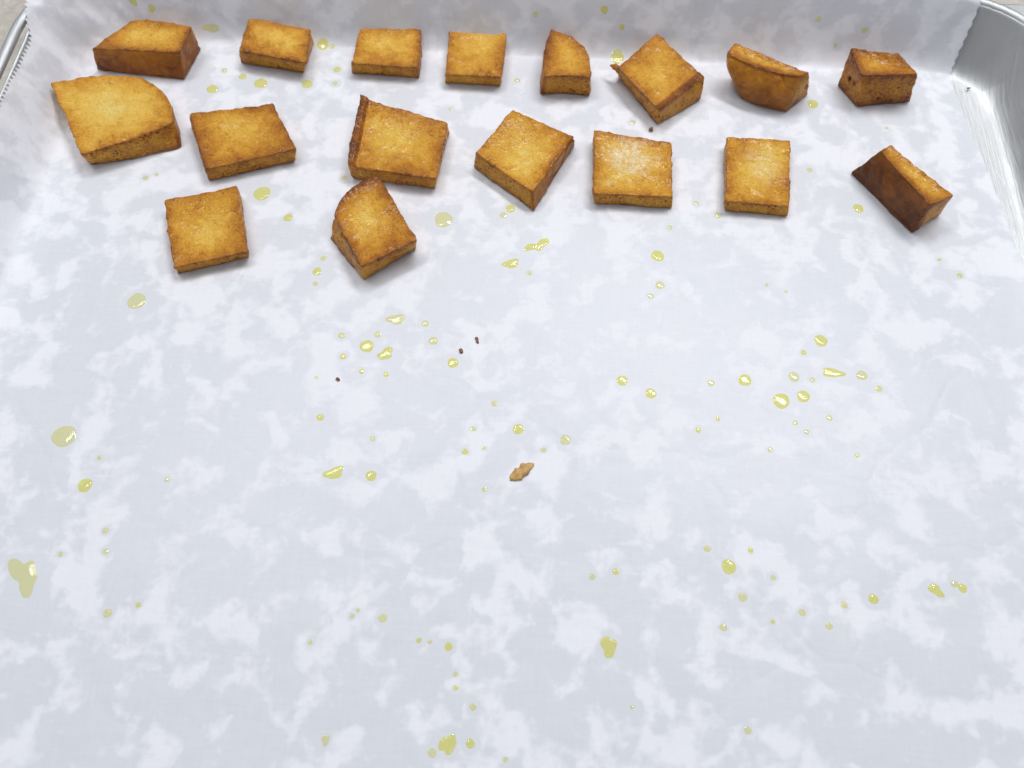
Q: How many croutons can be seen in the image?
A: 17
